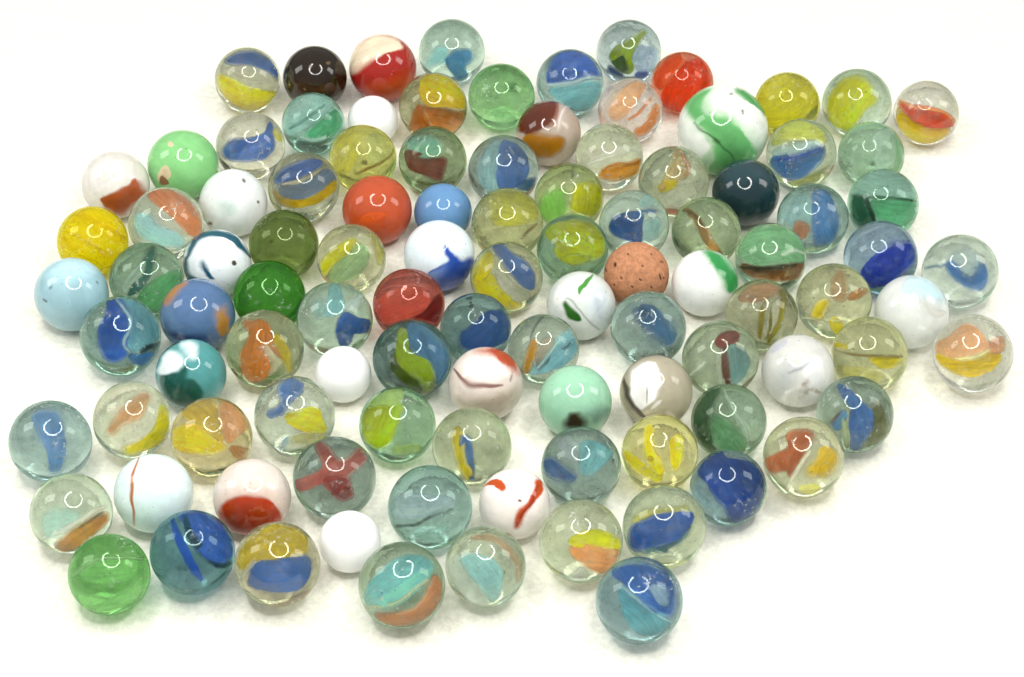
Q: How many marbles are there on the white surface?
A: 103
